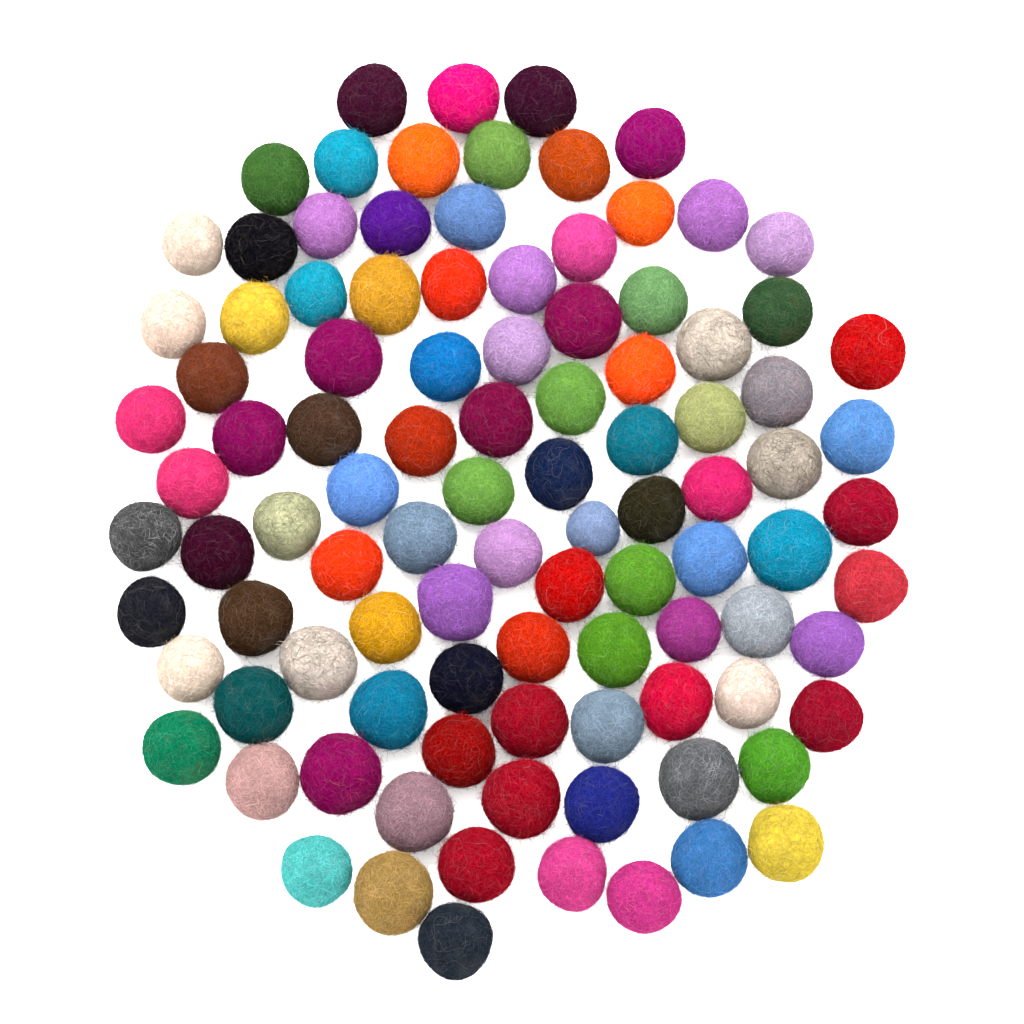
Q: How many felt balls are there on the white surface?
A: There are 100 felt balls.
